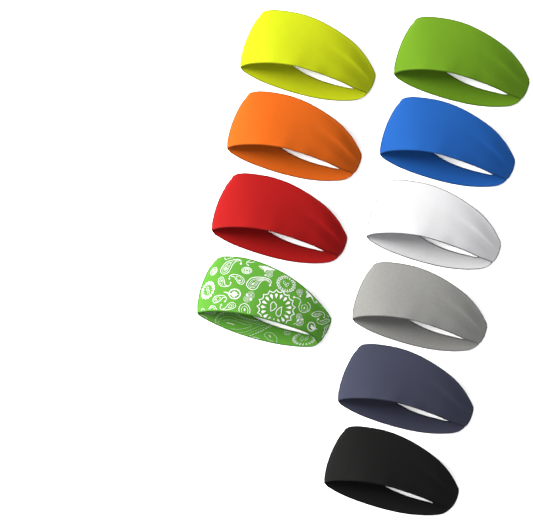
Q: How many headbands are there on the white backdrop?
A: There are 10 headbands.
